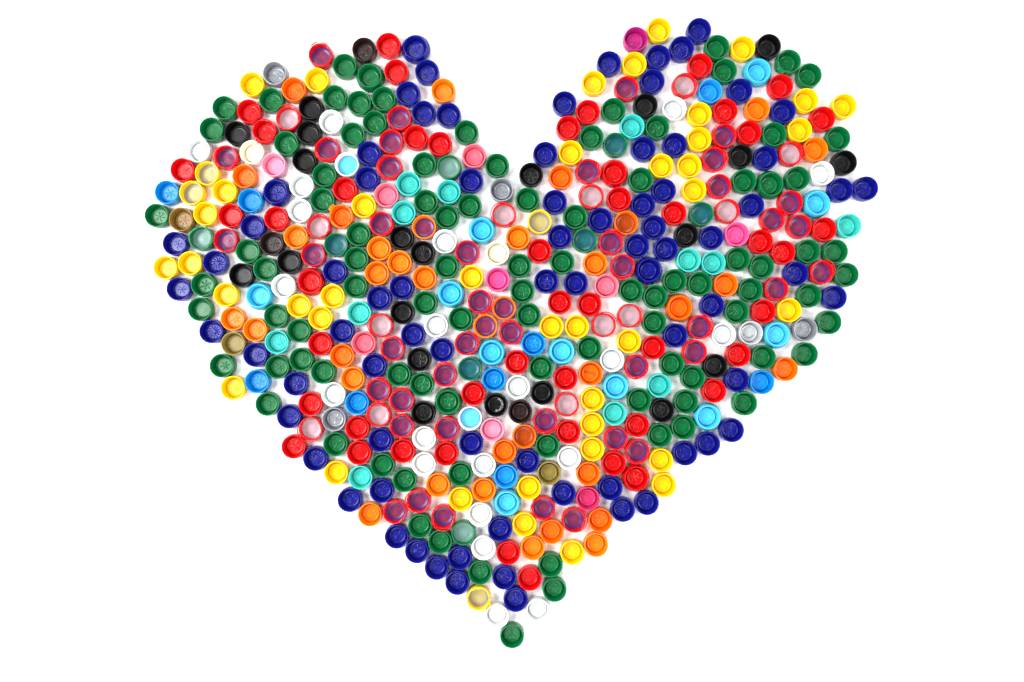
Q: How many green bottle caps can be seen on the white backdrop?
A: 103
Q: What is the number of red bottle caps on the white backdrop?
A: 102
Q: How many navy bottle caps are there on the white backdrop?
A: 77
